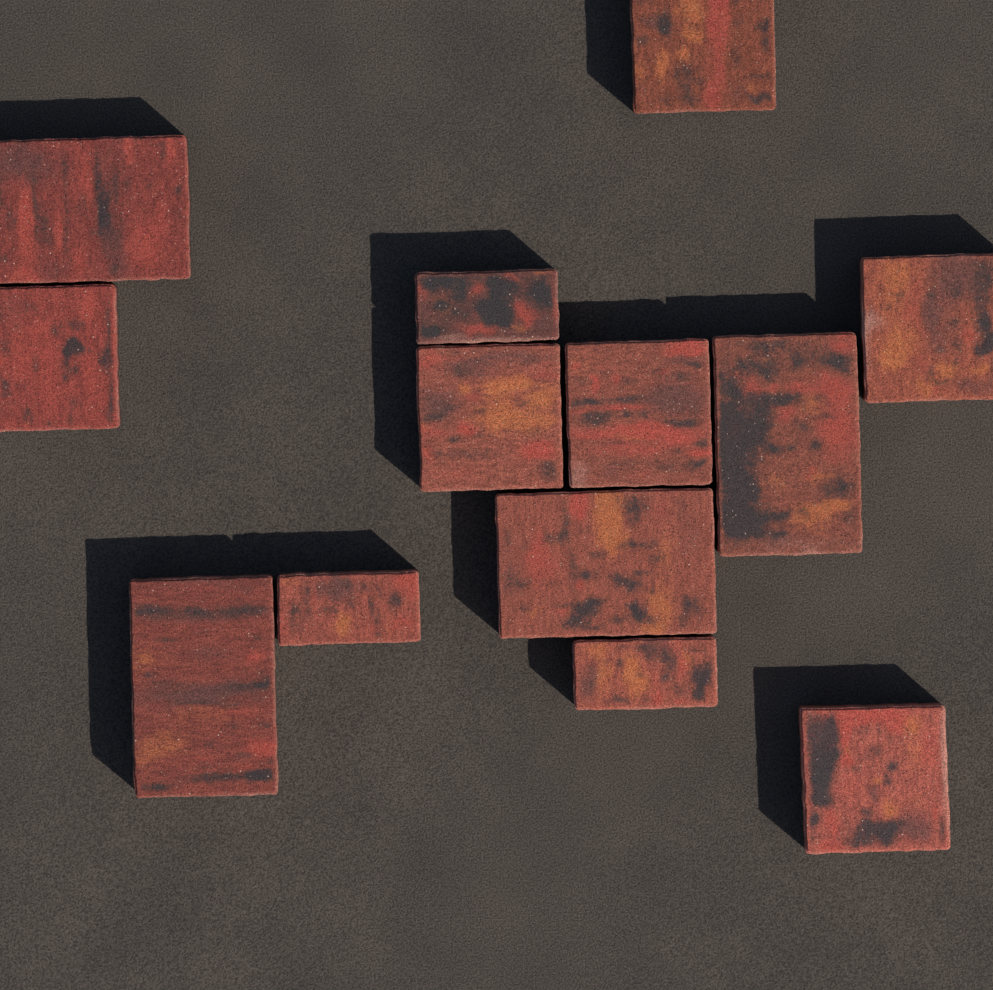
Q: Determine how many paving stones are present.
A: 13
